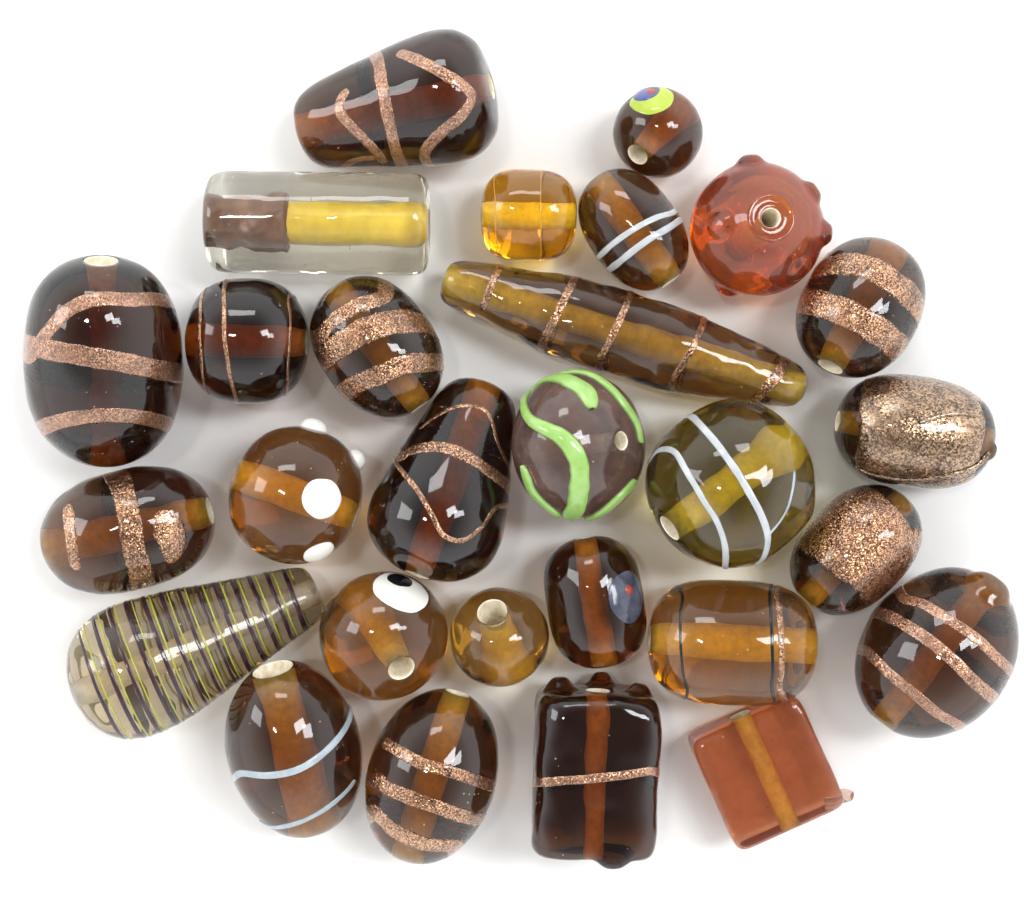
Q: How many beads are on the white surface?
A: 28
